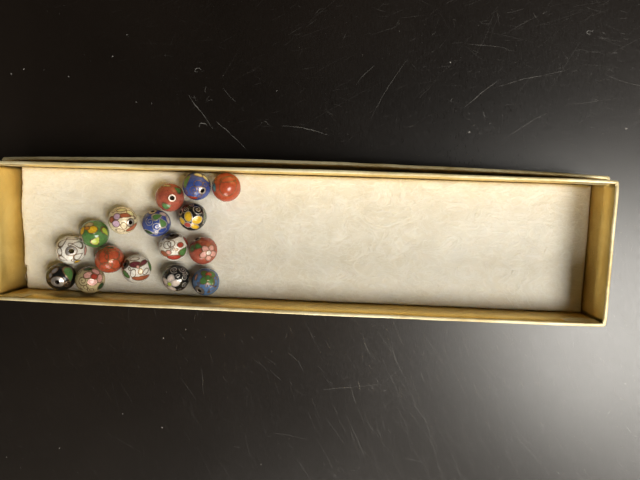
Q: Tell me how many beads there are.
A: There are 16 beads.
